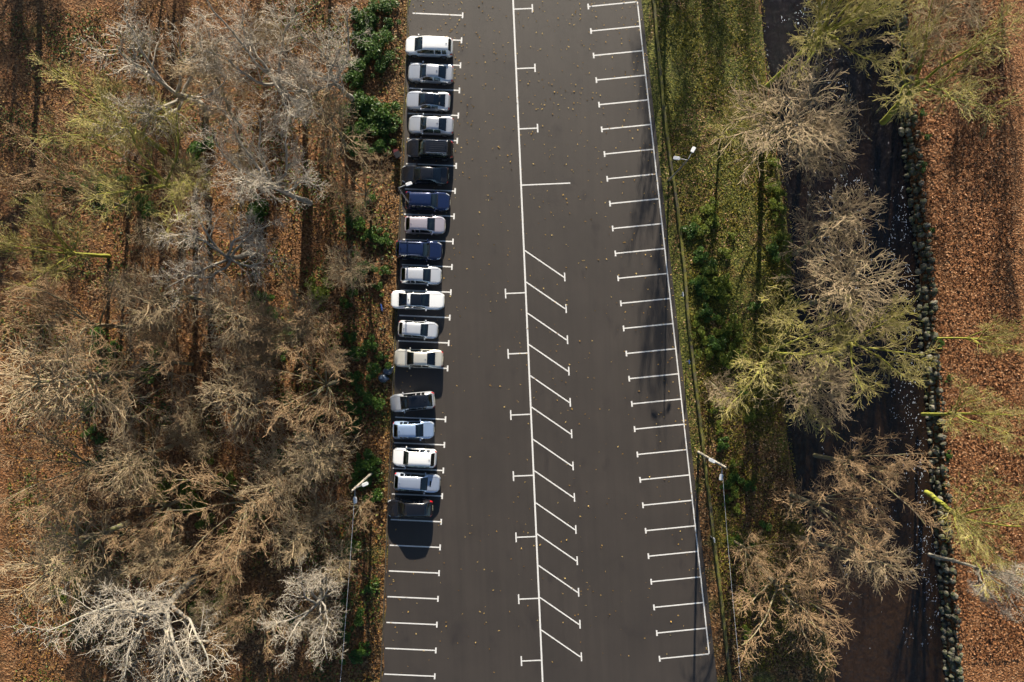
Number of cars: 18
